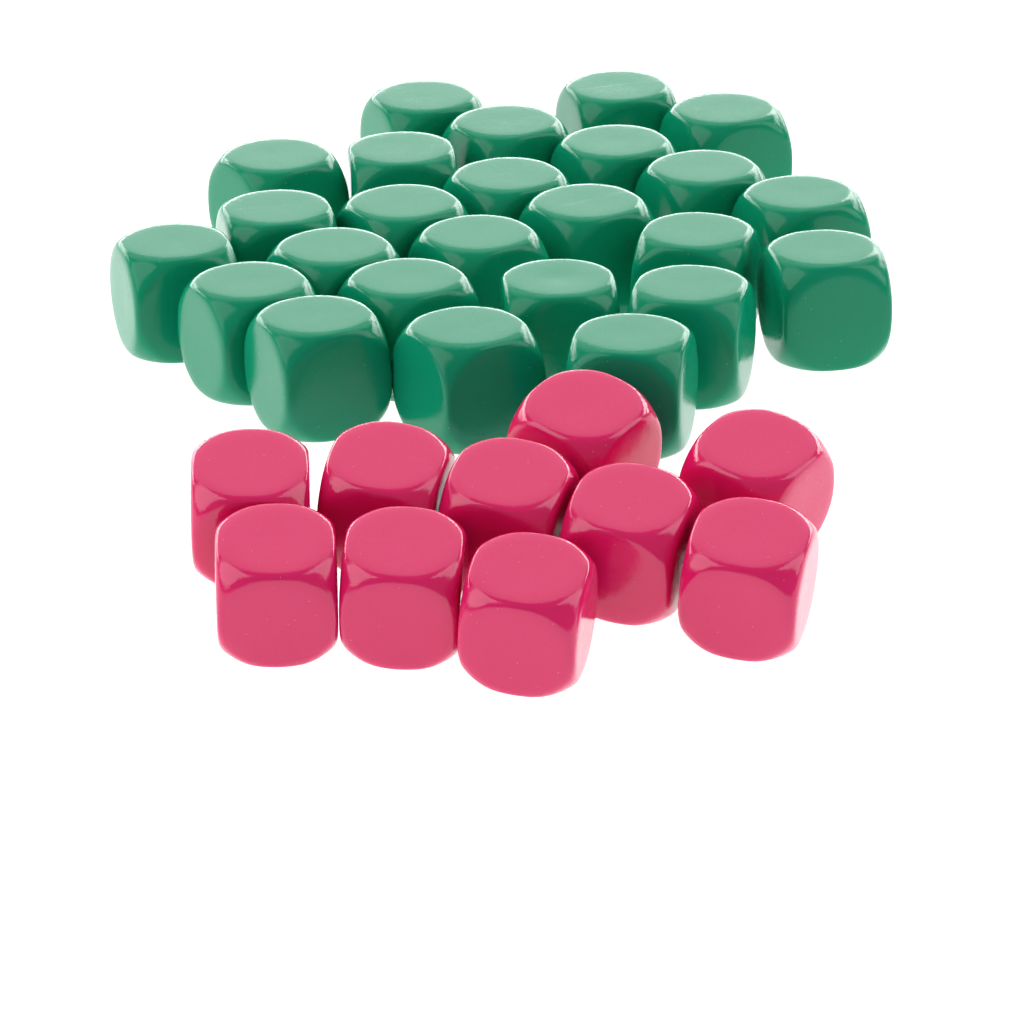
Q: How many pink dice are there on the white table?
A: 10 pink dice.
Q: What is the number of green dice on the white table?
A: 25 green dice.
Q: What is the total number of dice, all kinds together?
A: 35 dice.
